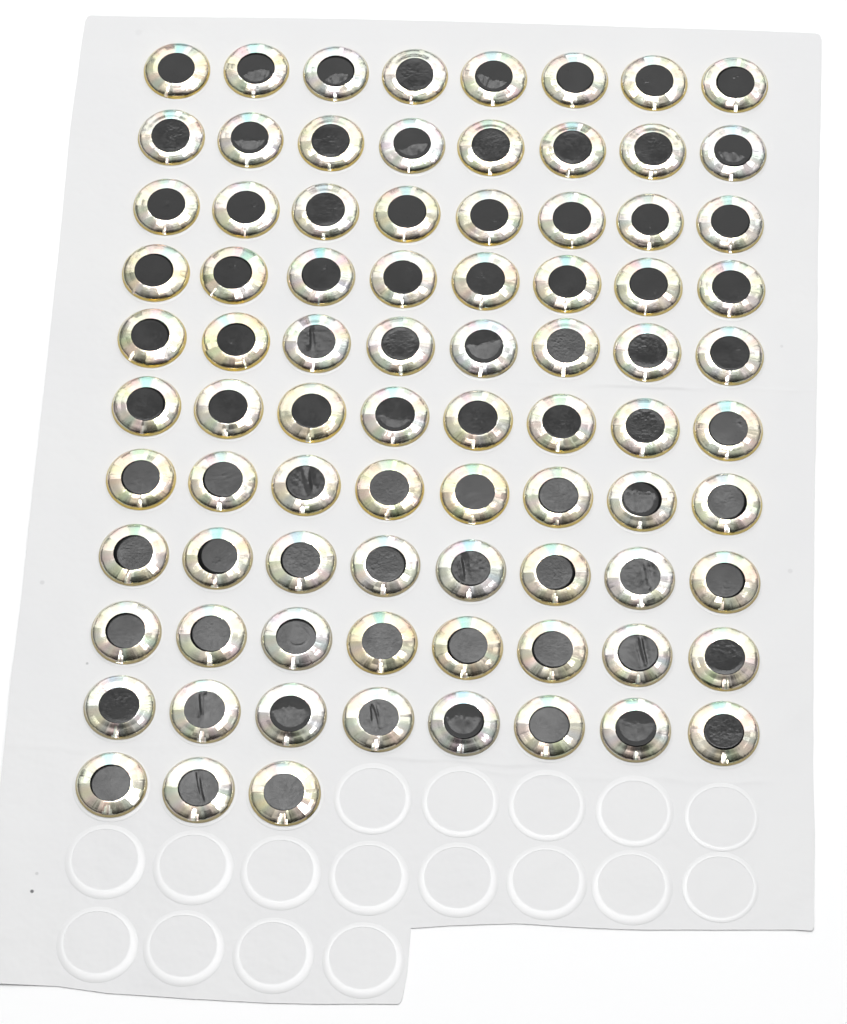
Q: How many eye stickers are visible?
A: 83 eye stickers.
